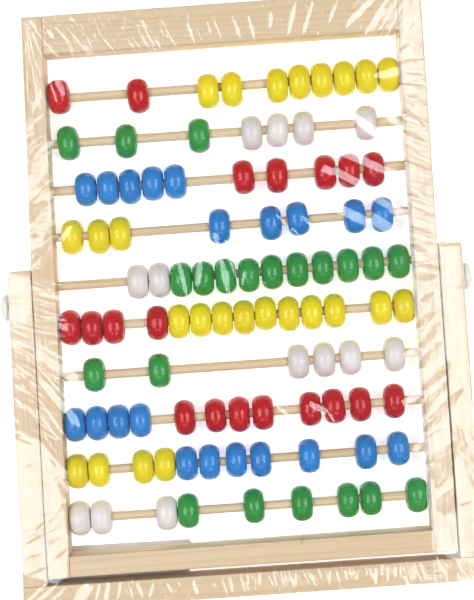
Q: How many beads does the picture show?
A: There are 99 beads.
